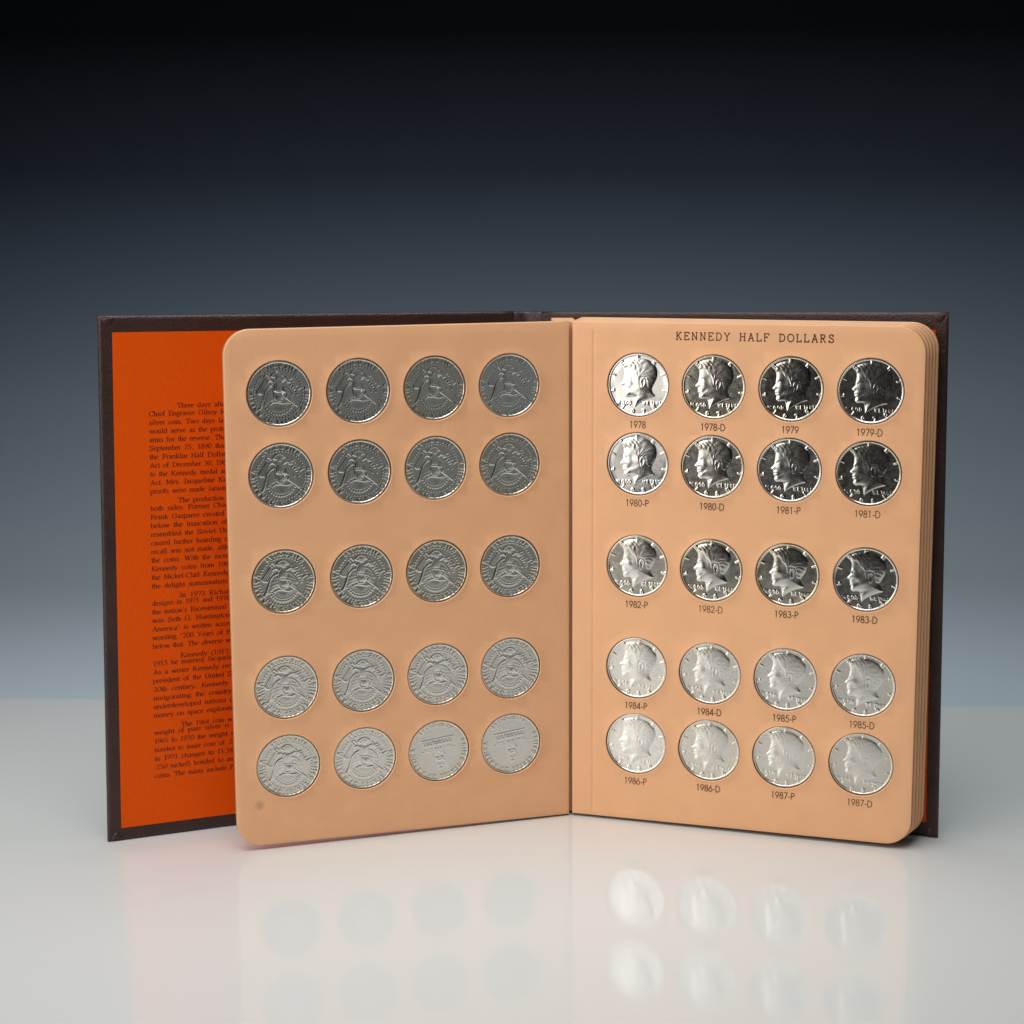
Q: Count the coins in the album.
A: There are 40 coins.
